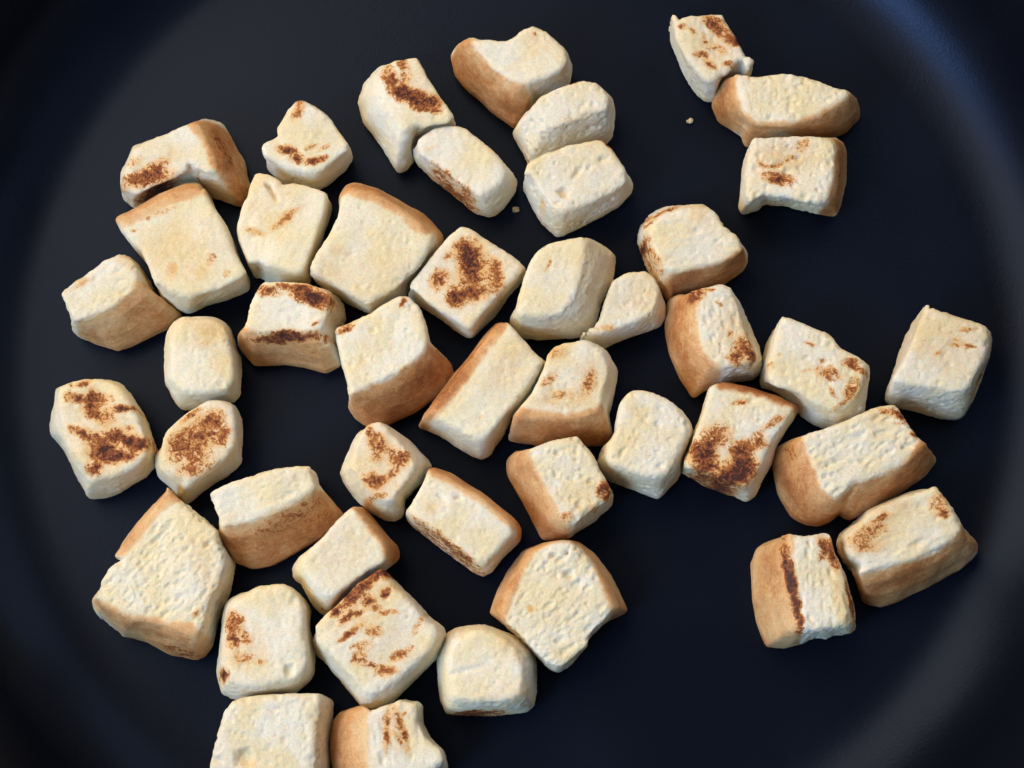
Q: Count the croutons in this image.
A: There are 45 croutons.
